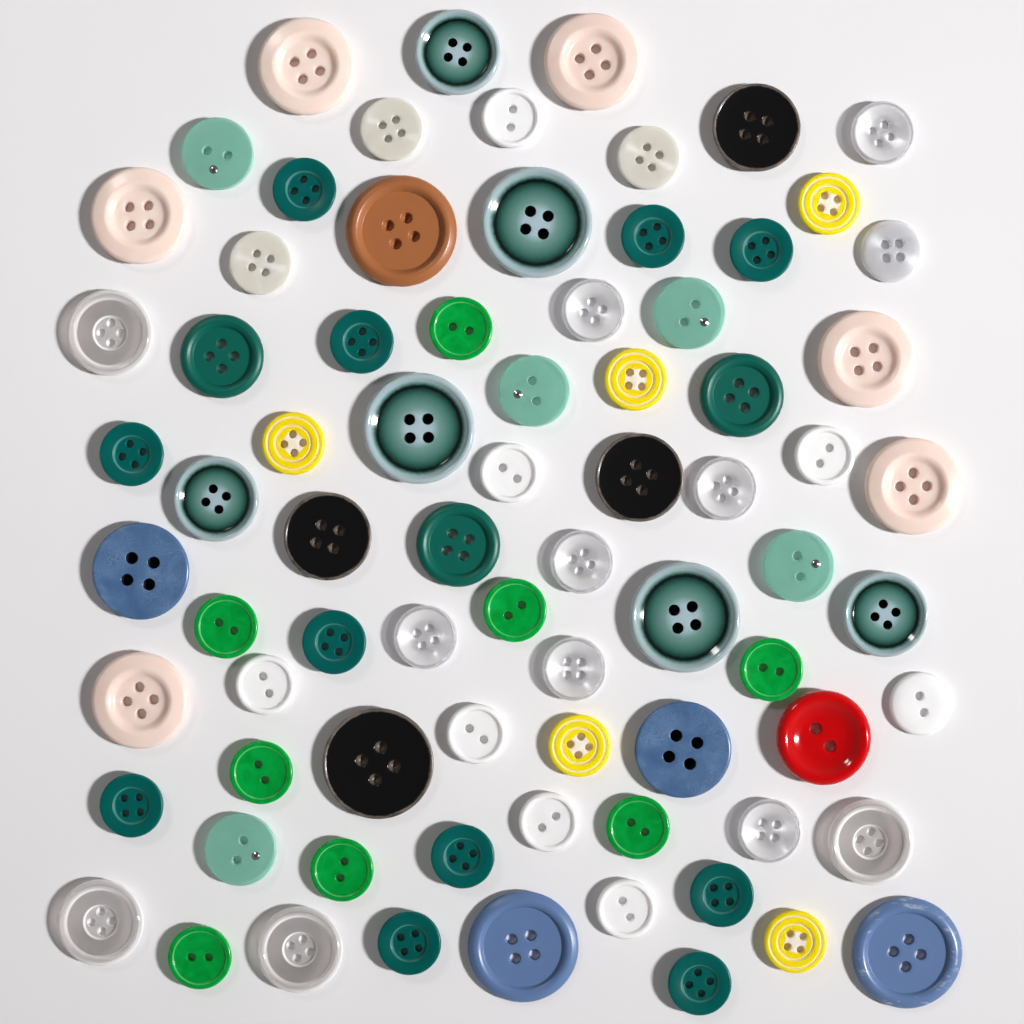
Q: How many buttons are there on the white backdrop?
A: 77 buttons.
